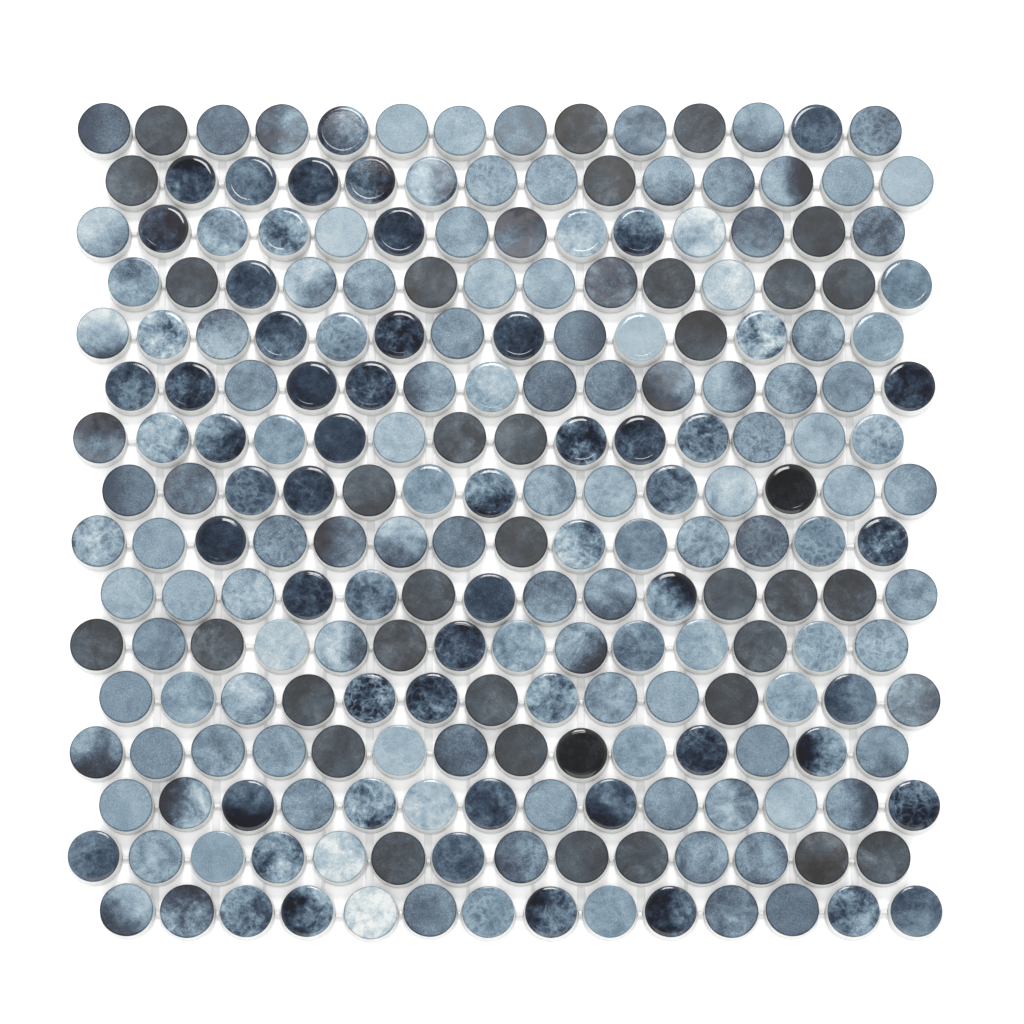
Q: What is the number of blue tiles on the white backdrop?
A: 188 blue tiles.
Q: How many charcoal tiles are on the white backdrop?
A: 36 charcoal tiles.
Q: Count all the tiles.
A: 224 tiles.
